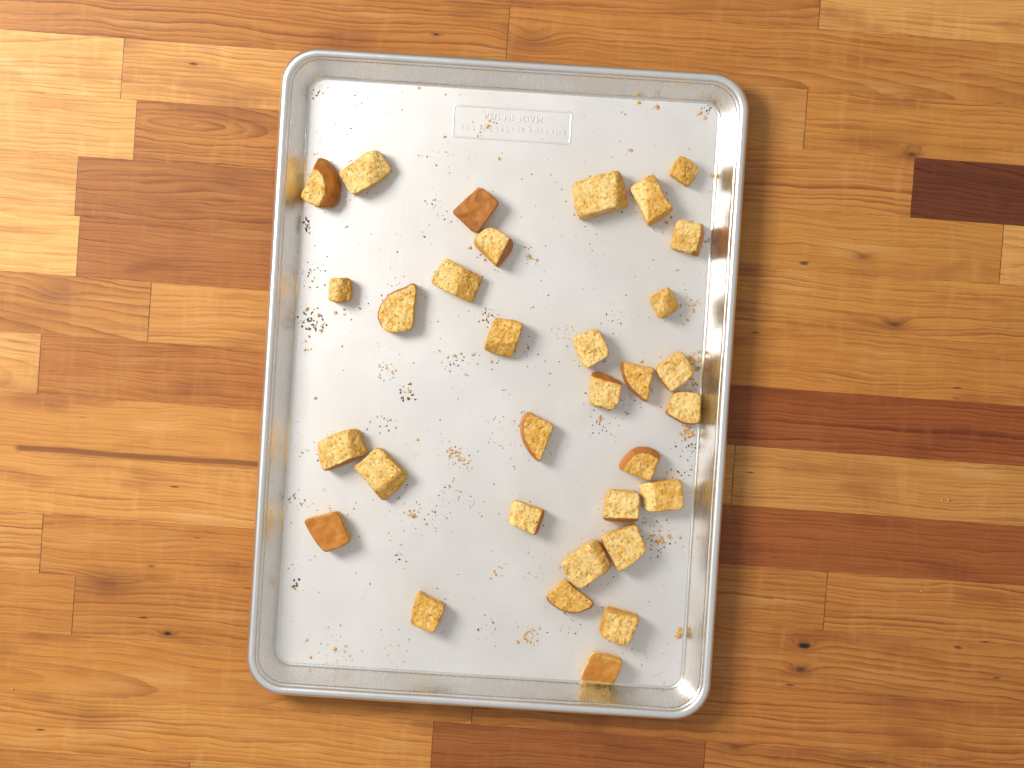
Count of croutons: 32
